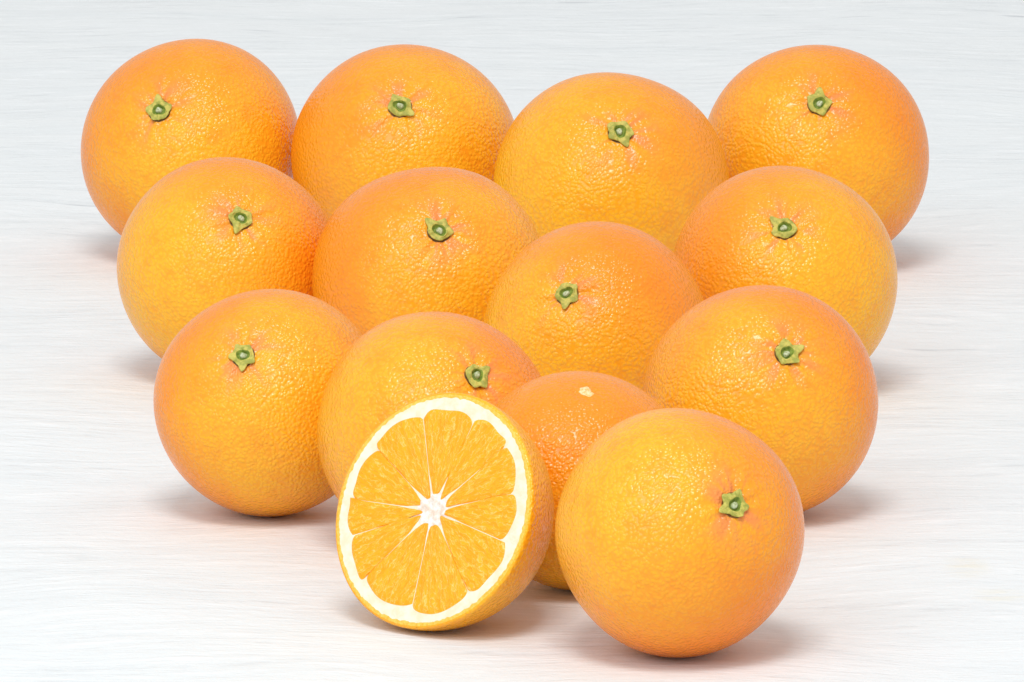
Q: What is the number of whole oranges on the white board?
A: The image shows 13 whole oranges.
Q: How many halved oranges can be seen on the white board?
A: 1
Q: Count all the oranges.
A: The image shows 14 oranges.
